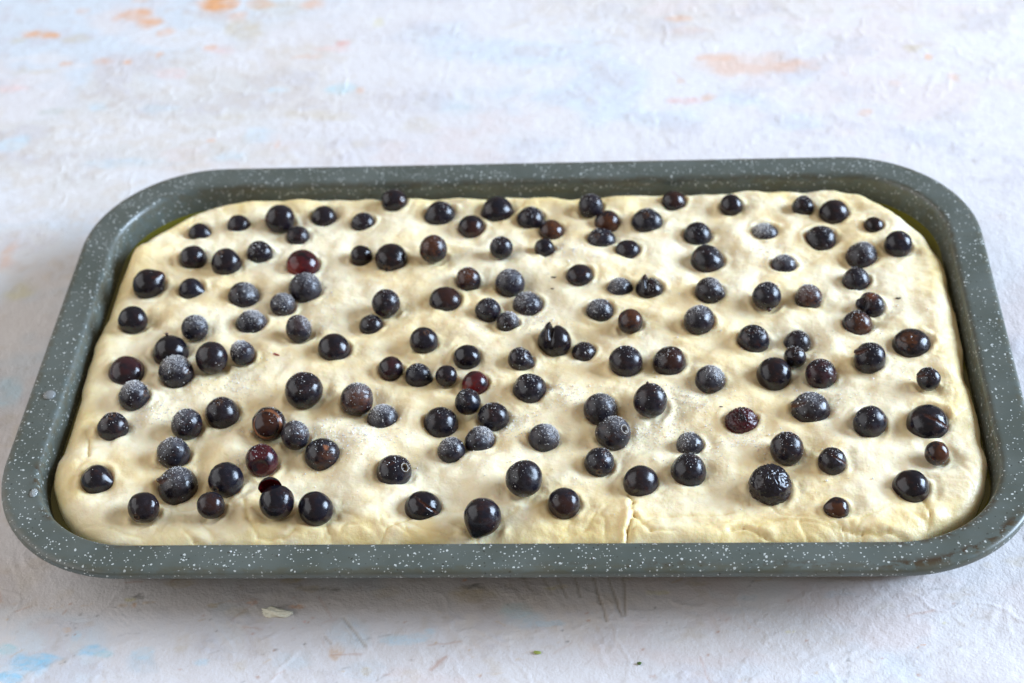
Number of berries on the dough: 141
